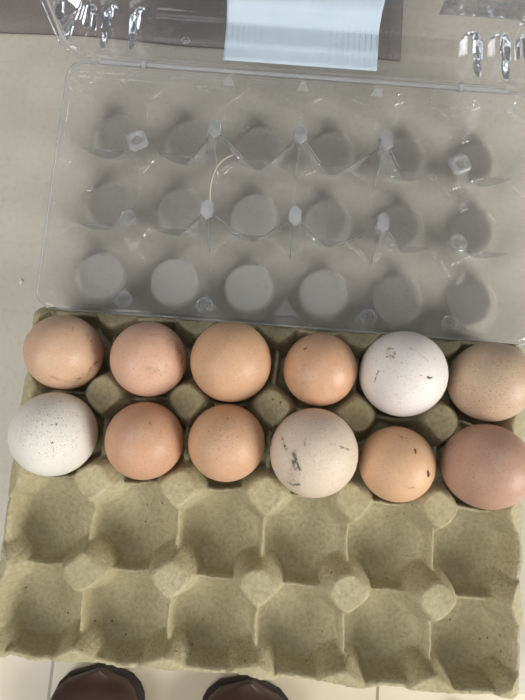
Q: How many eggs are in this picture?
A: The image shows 12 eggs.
